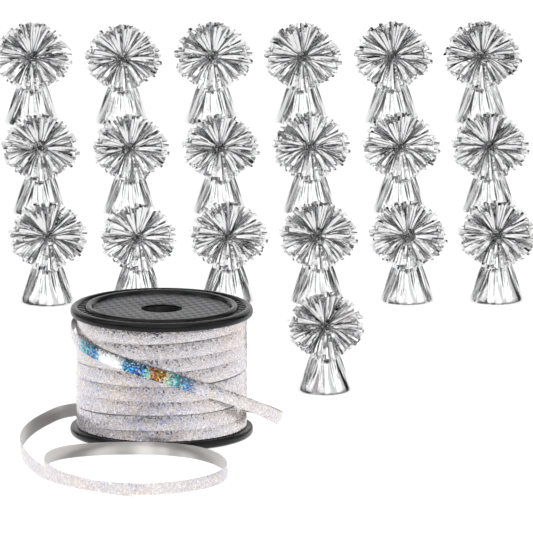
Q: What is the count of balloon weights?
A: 19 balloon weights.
